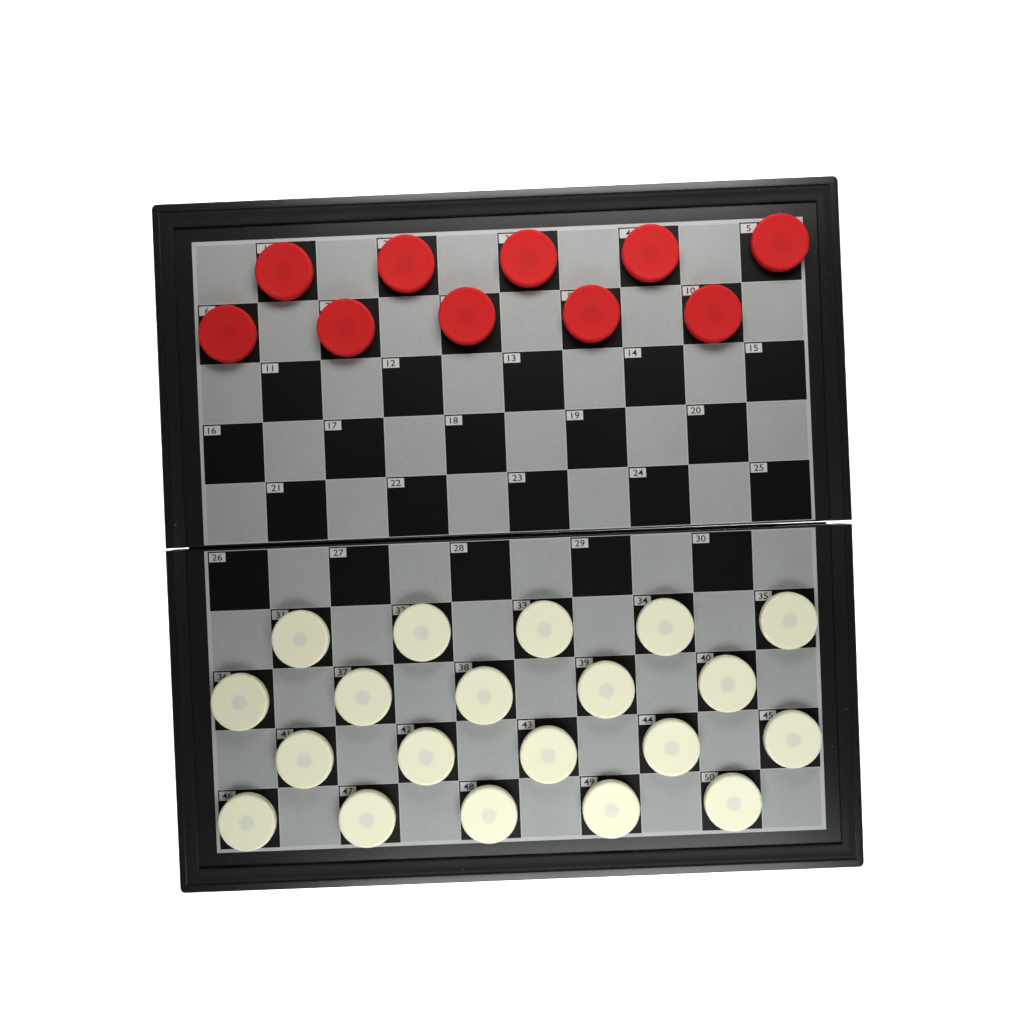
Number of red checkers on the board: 10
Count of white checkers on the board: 20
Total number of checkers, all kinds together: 30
